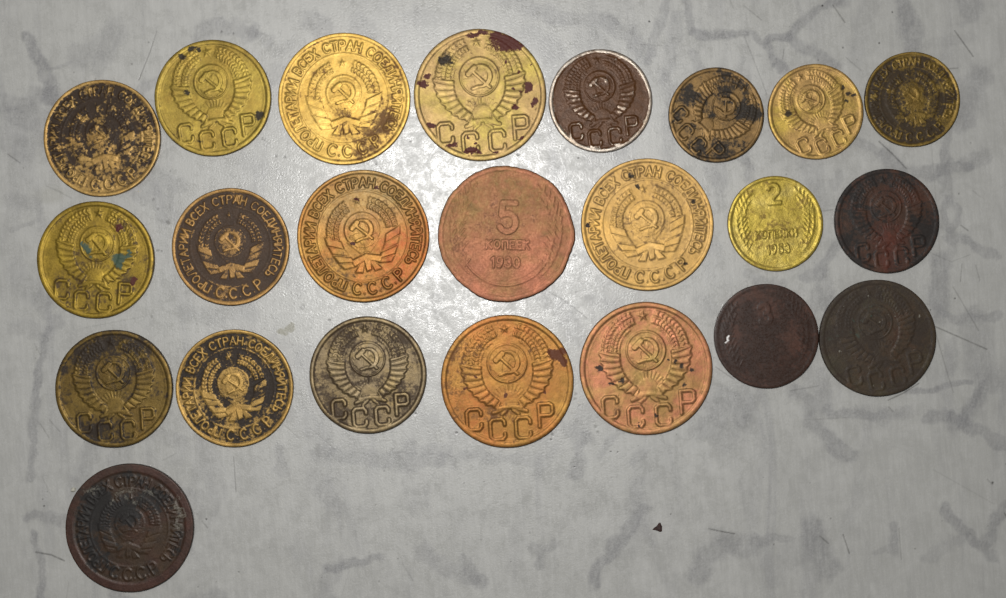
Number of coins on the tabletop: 23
